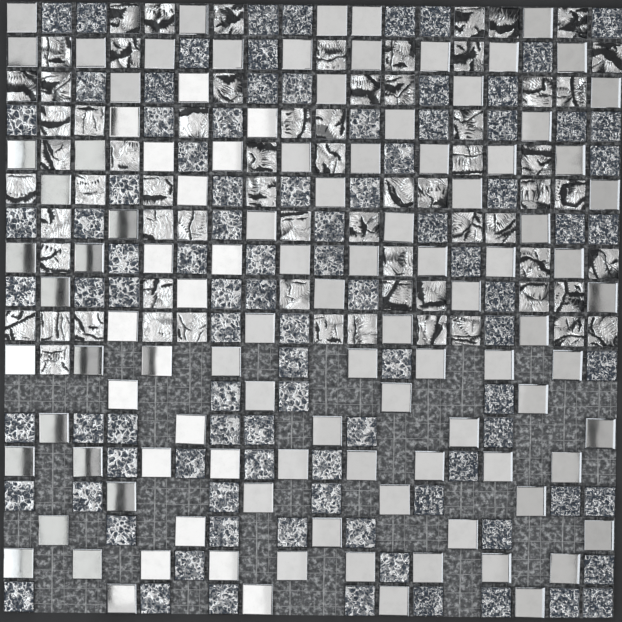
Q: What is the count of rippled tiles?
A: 68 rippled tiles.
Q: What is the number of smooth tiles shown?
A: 107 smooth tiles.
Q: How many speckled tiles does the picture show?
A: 95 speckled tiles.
